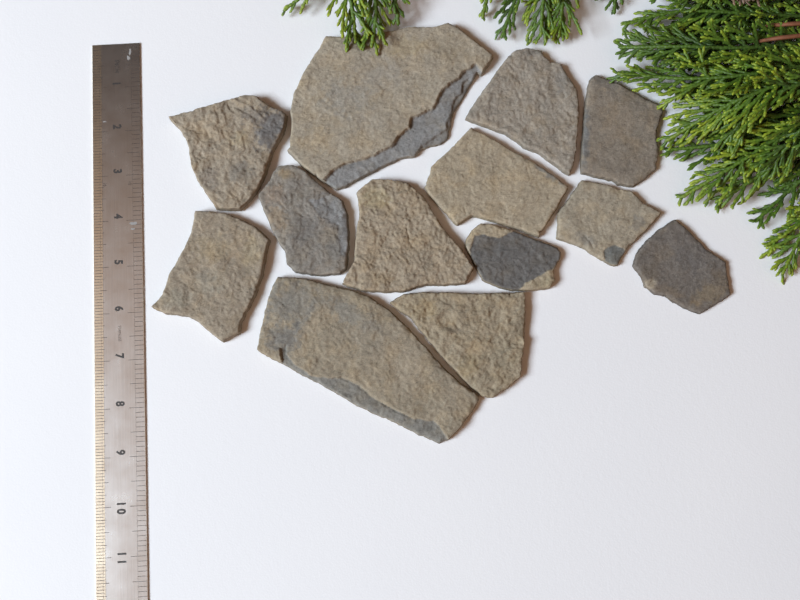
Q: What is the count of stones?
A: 13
